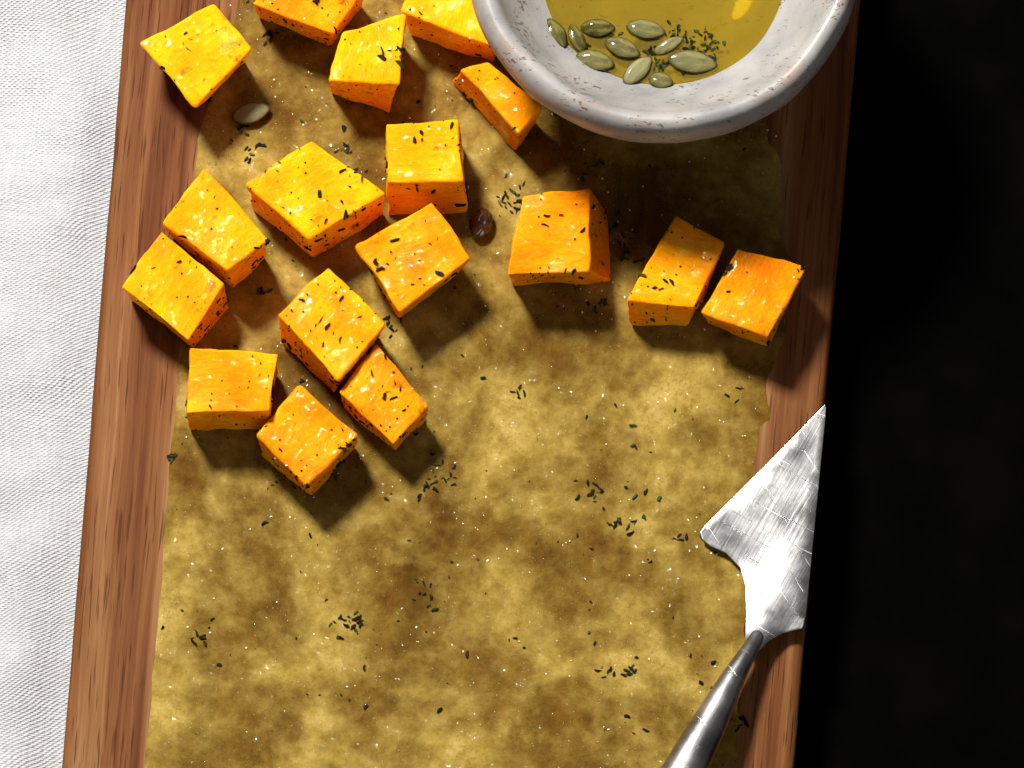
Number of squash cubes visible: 17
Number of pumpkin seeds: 11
